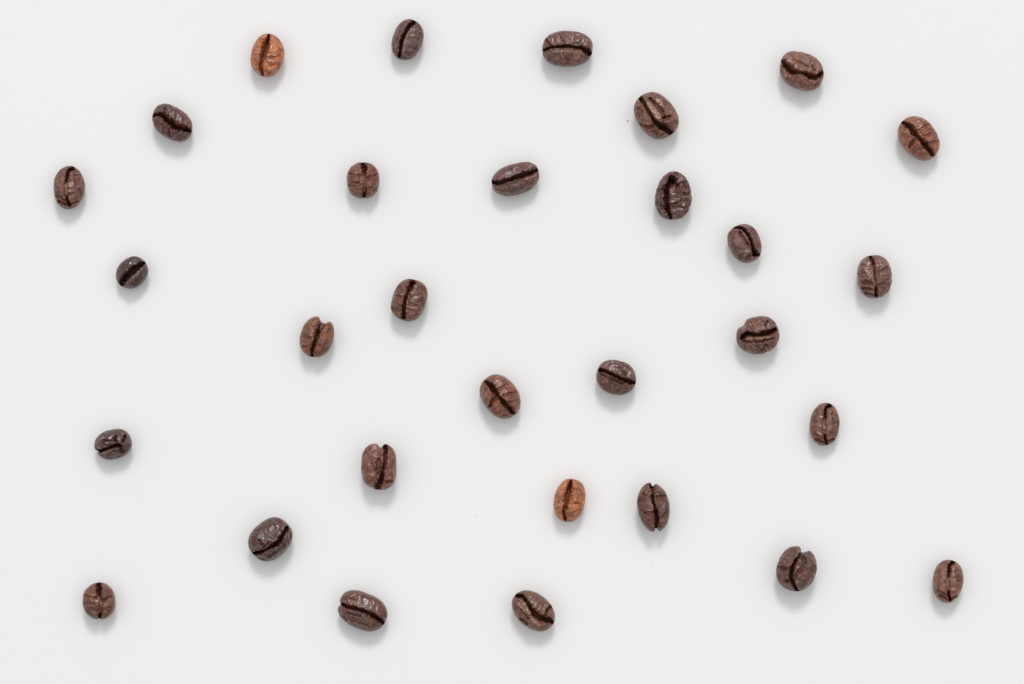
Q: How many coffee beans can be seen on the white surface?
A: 30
